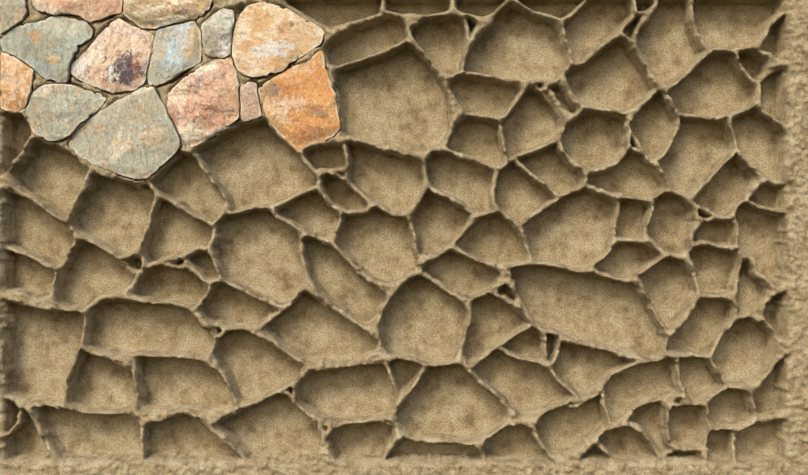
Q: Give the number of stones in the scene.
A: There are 14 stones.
